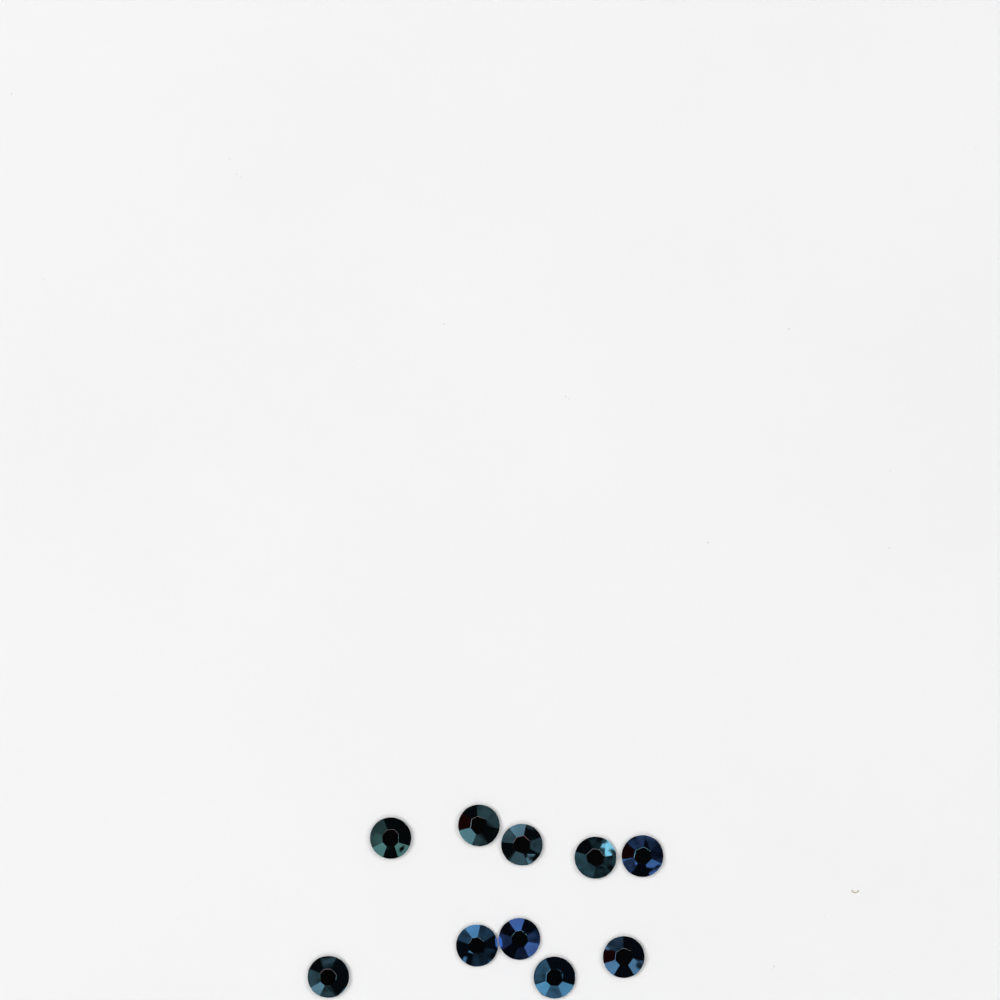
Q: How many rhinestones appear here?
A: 10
